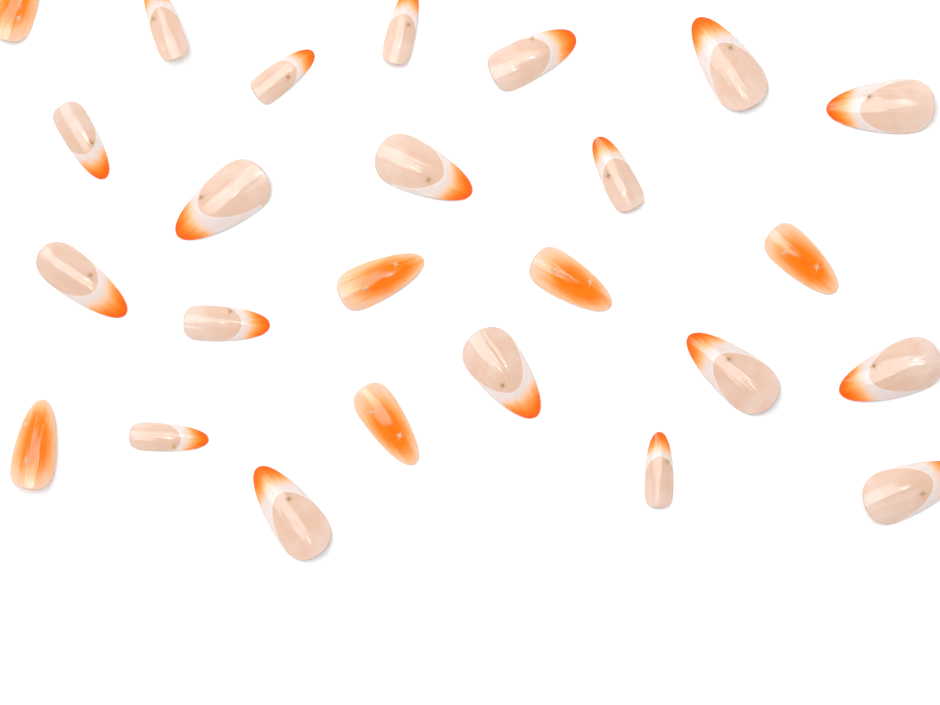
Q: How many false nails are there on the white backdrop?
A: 25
